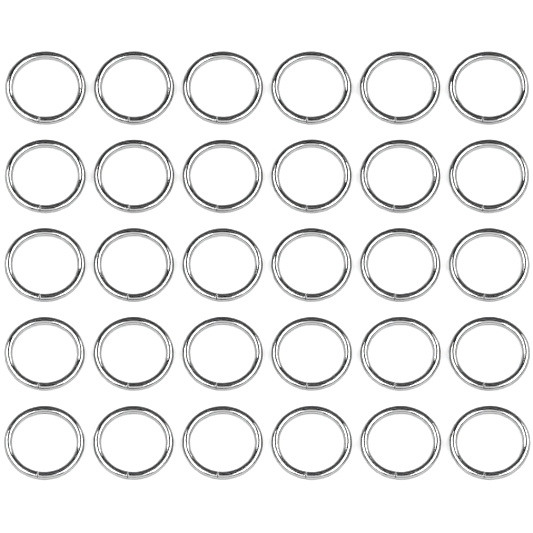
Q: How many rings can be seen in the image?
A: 30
